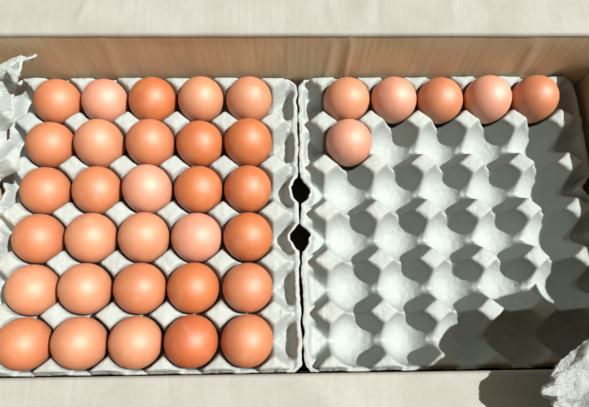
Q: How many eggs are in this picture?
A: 36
